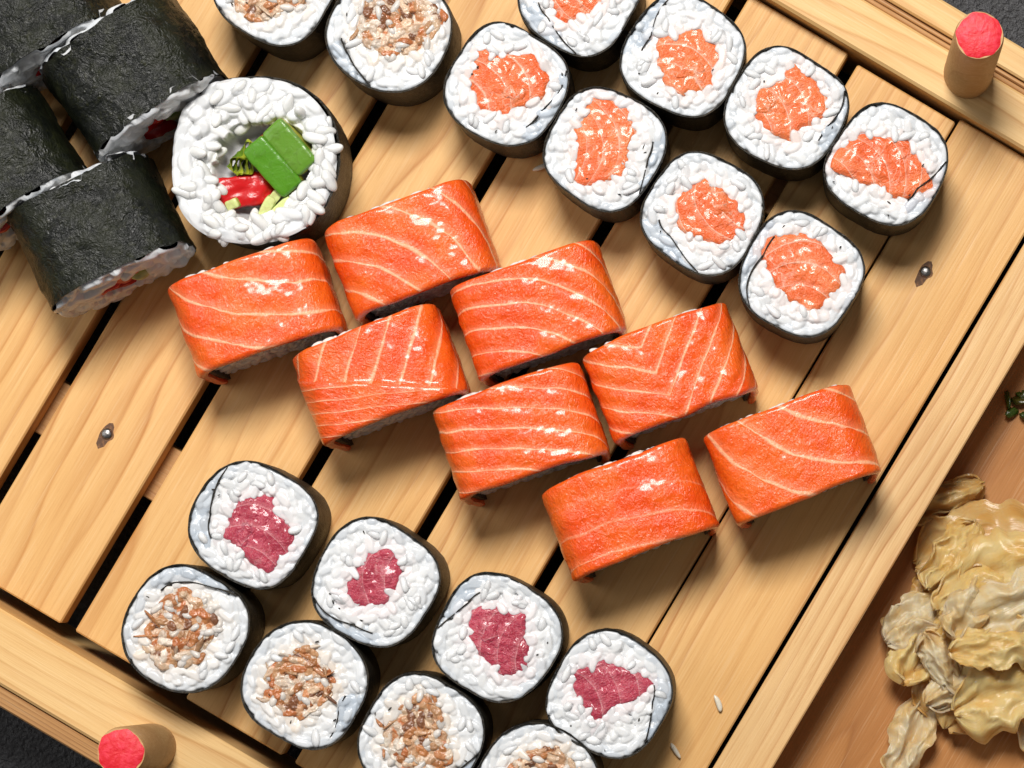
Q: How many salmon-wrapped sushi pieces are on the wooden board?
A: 8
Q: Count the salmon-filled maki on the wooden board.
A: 8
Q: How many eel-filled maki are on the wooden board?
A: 6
